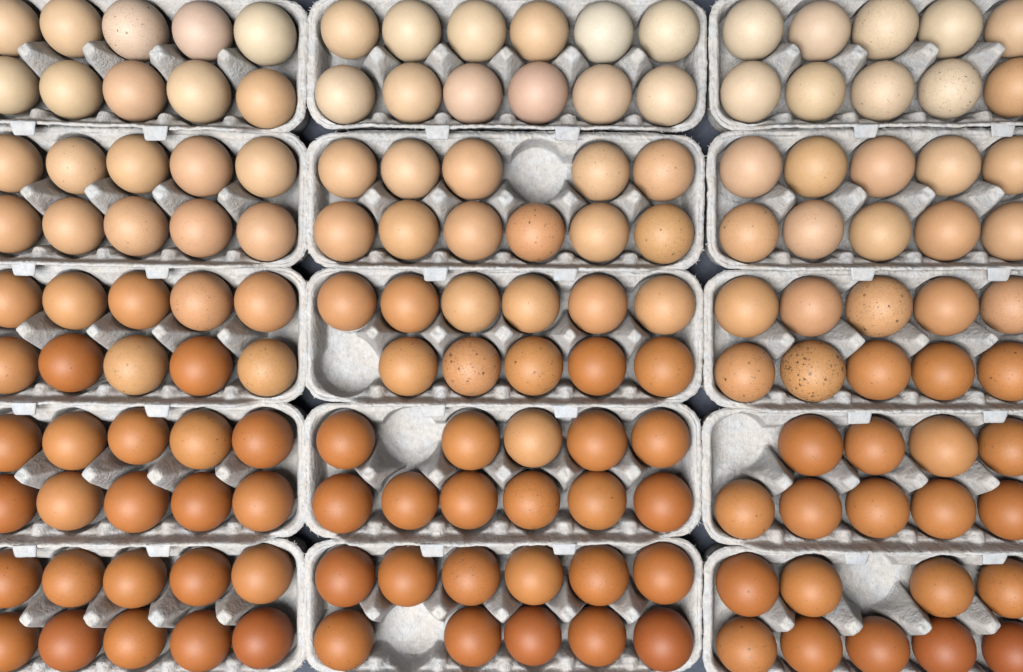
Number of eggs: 154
